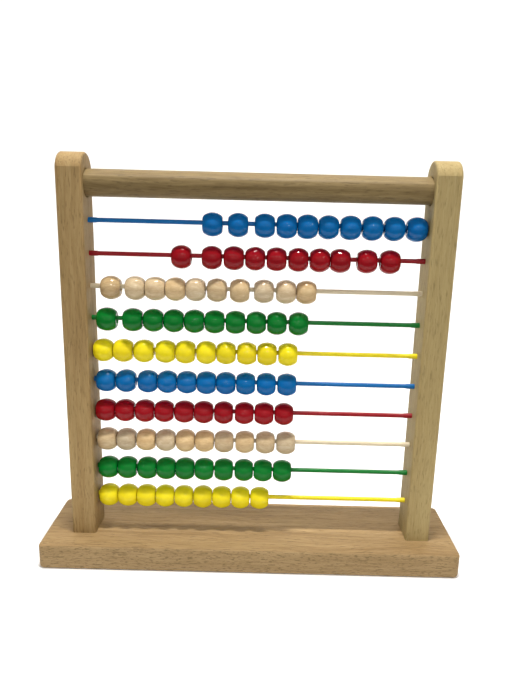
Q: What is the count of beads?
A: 99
